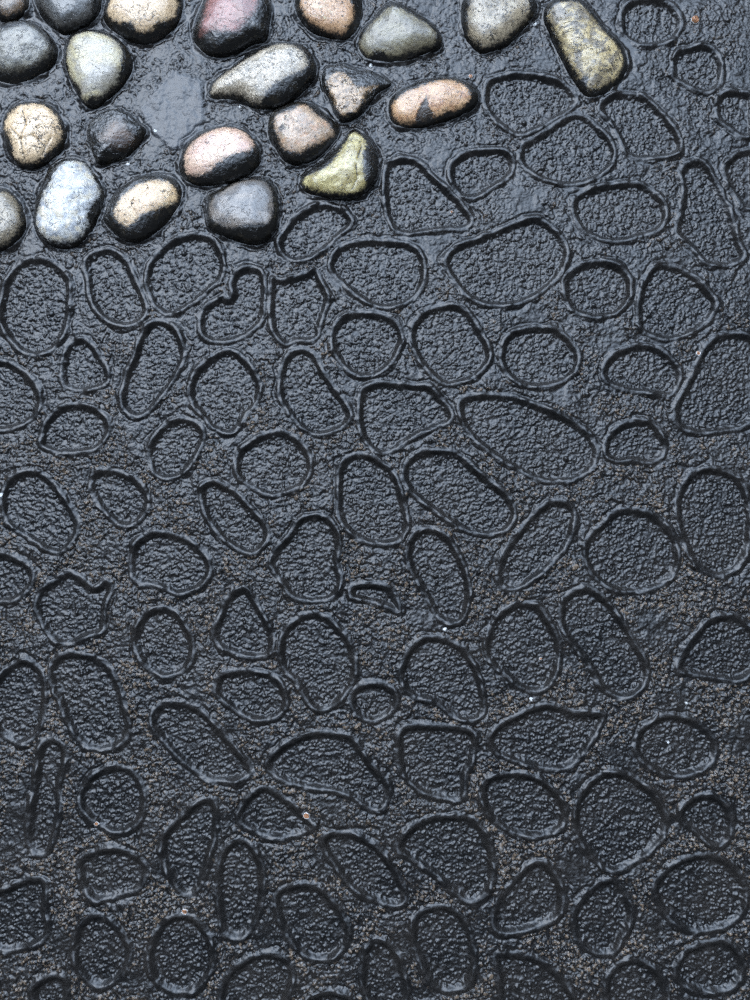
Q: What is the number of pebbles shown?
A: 22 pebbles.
